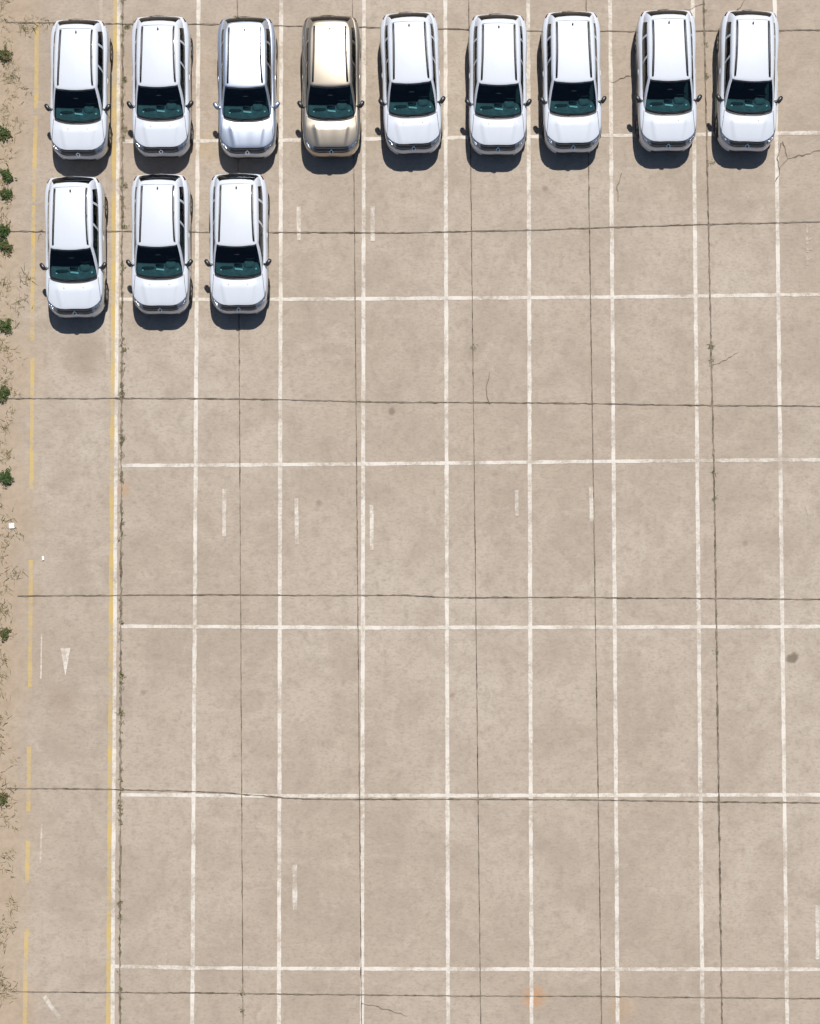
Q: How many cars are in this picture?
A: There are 12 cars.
